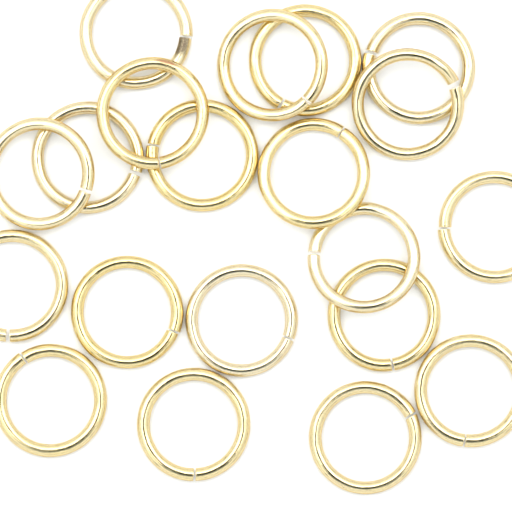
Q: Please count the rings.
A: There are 20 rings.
